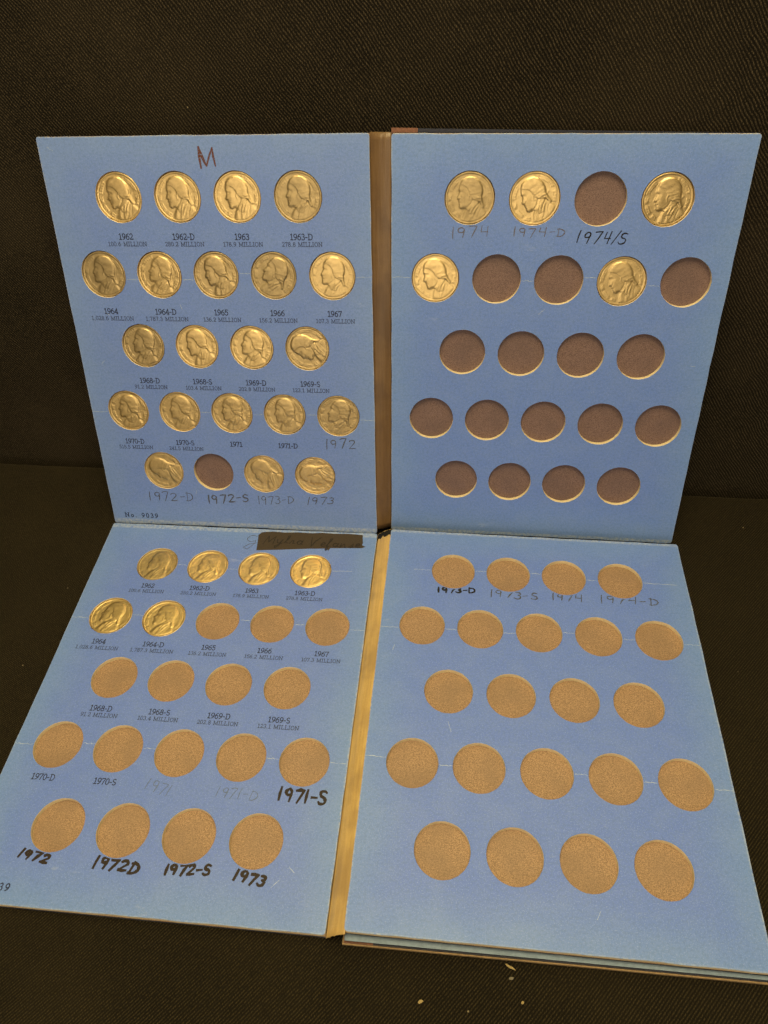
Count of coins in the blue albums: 32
